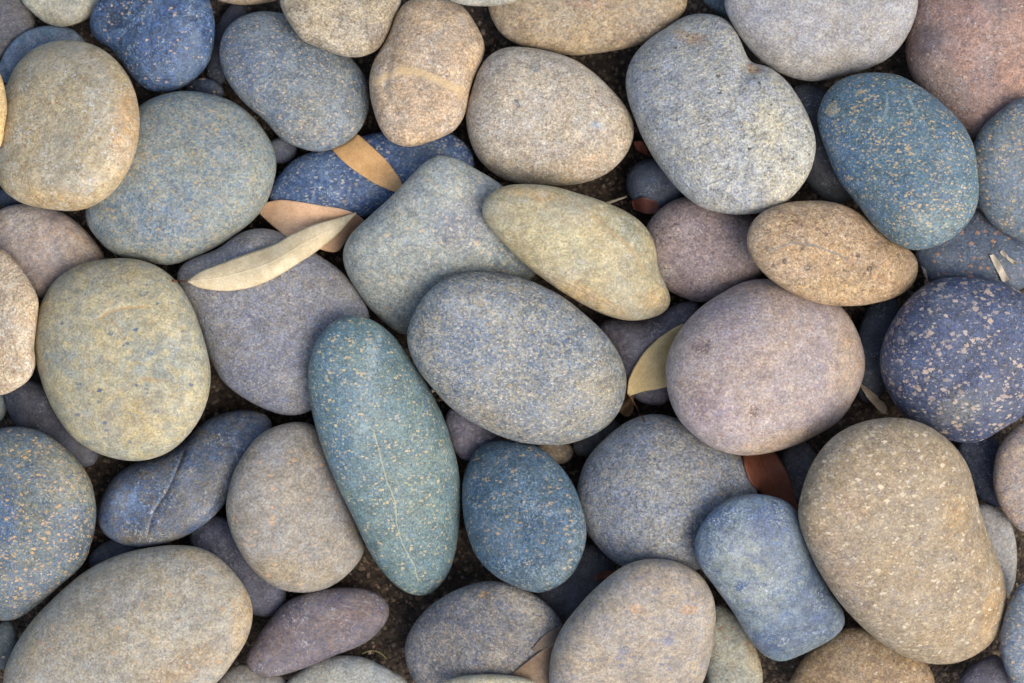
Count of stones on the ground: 73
